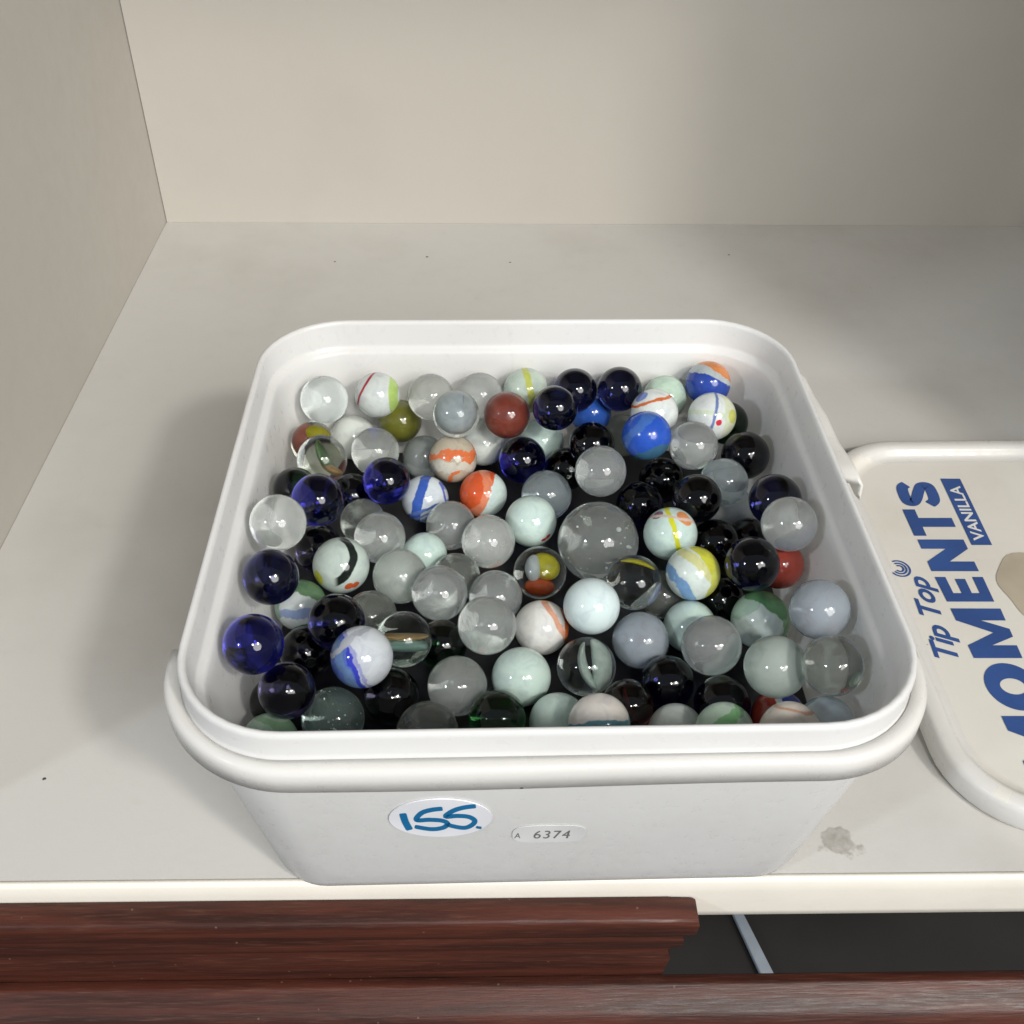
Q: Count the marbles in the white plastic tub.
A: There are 110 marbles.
